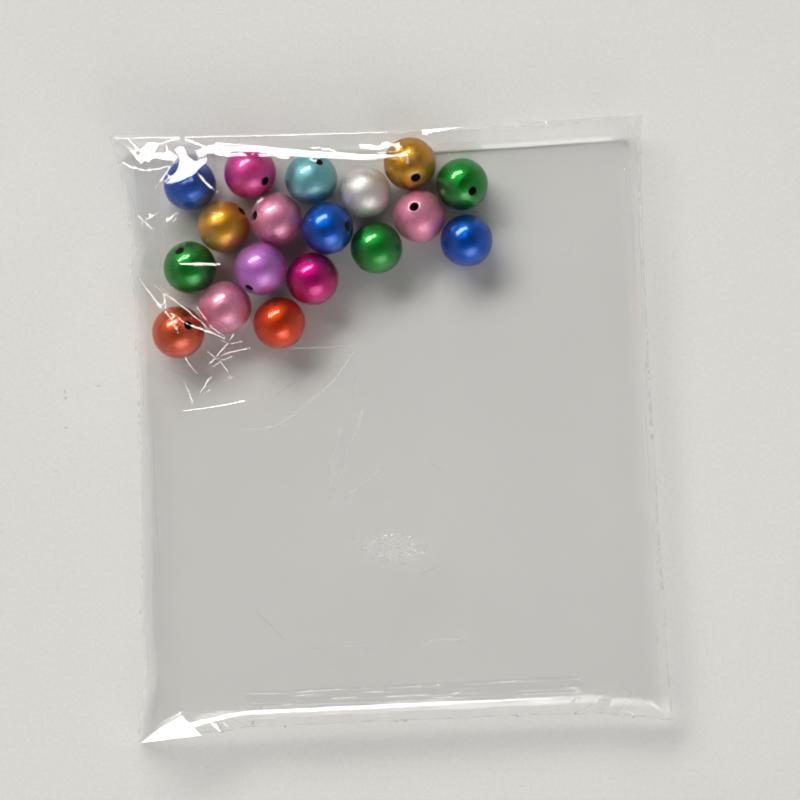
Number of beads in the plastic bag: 18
